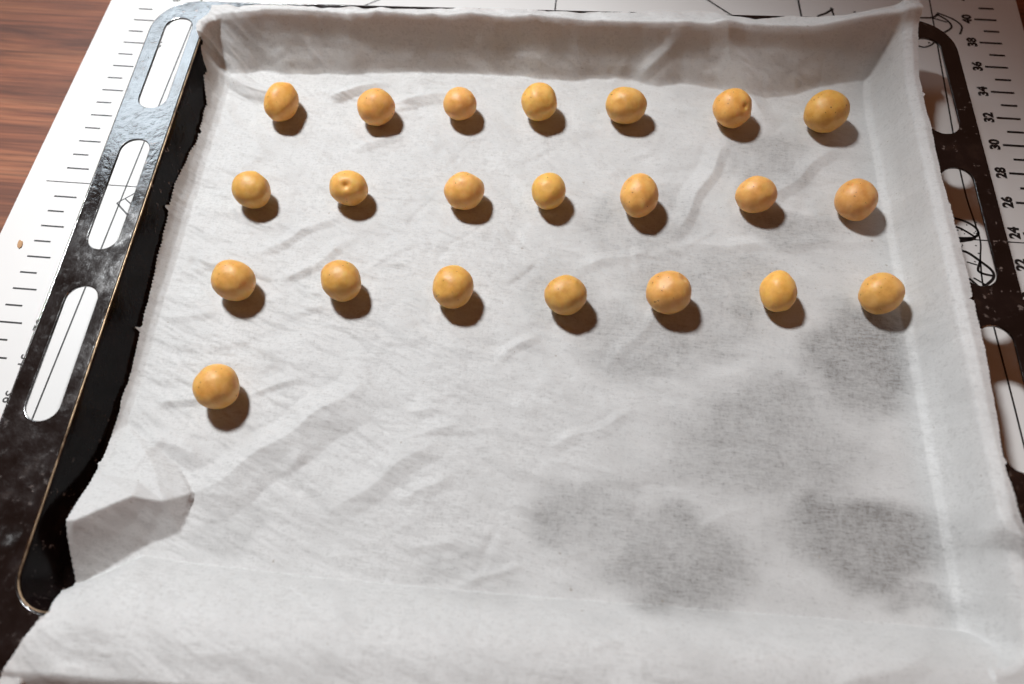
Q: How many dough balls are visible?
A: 22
